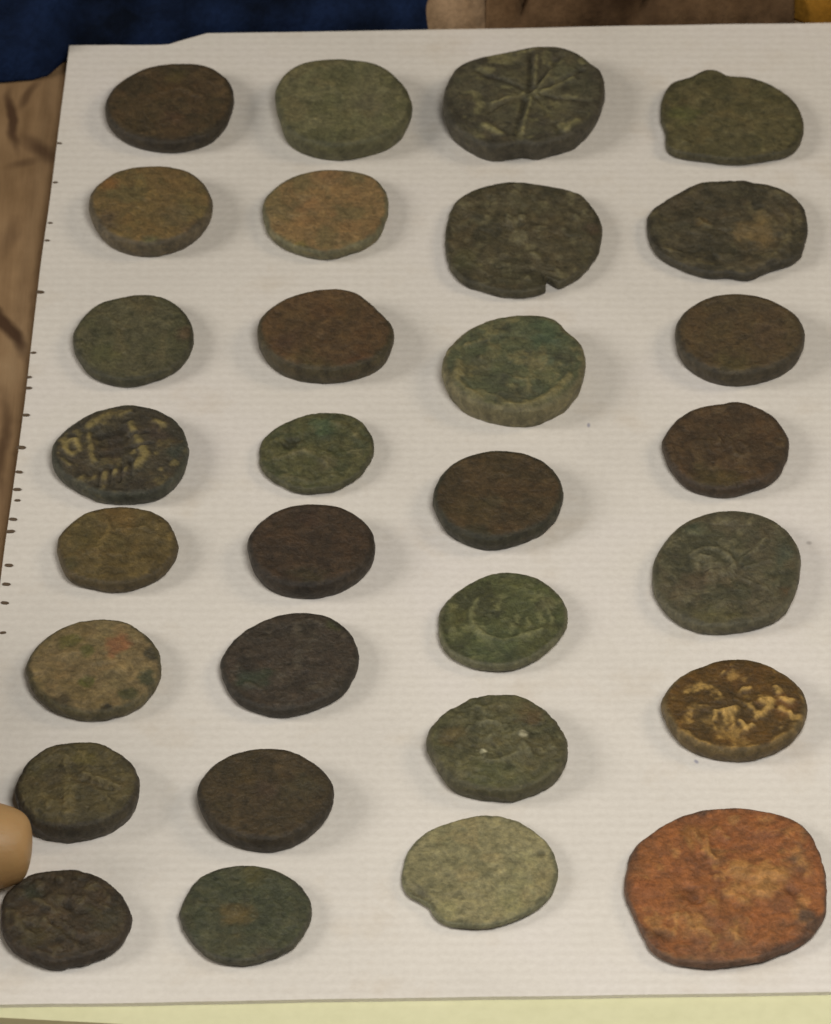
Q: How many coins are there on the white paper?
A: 30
